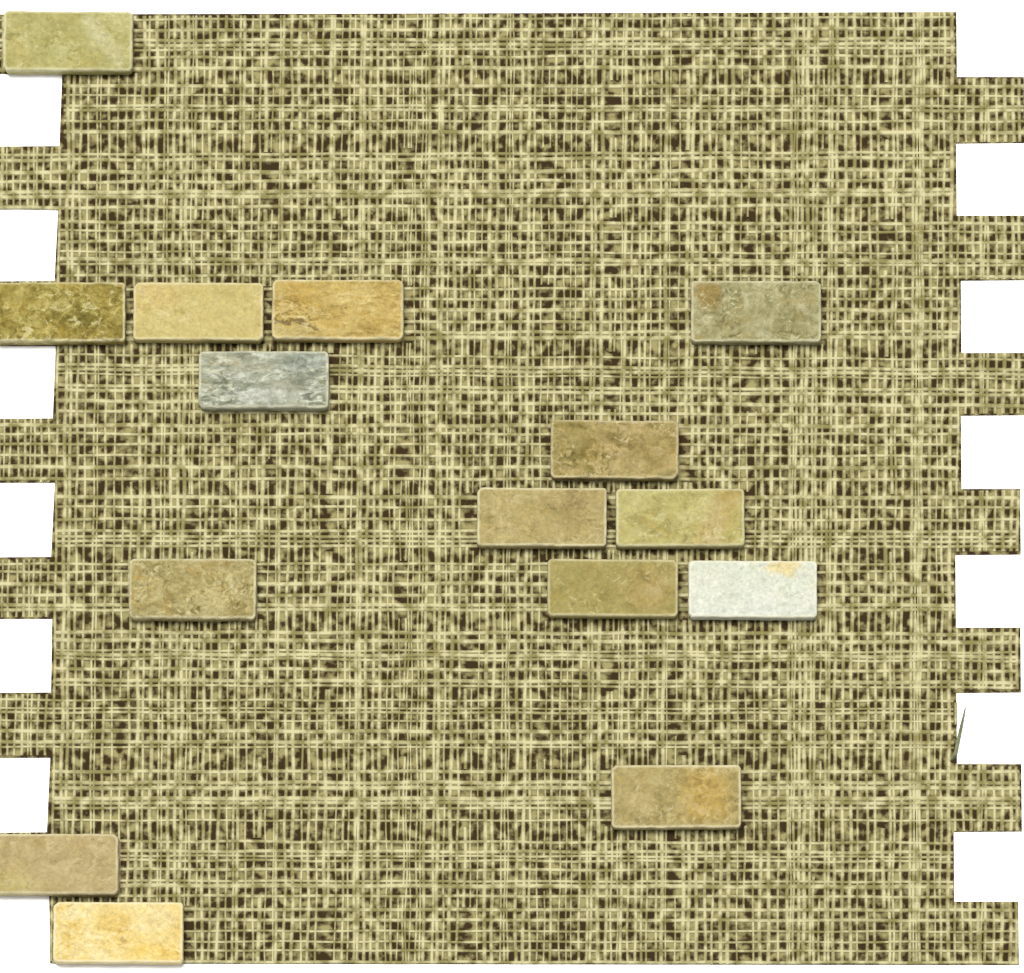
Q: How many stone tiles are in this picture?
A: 15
